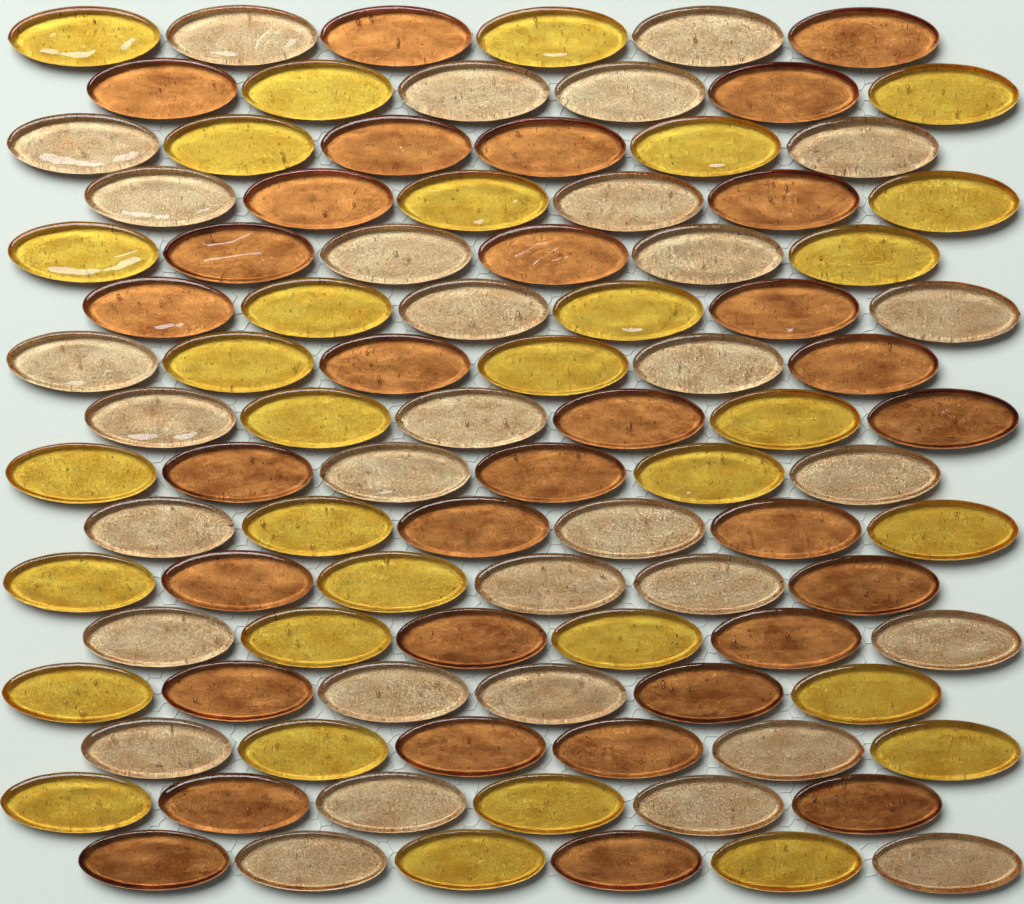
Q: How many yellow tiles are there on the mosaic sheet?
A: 32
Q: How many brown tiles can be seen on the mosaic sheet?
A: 32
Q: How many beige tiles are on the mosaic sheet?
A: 32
